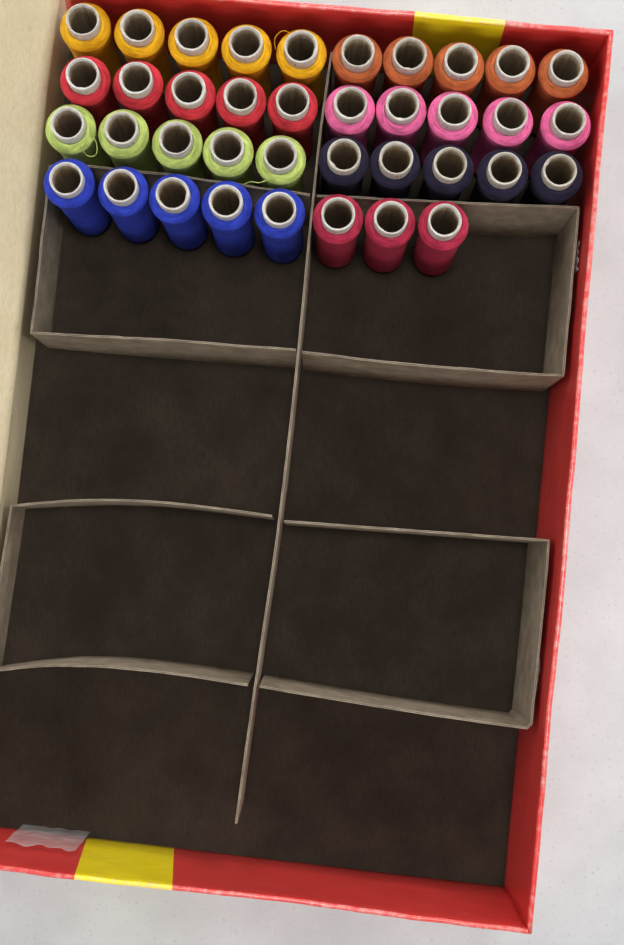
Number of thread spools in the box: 38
